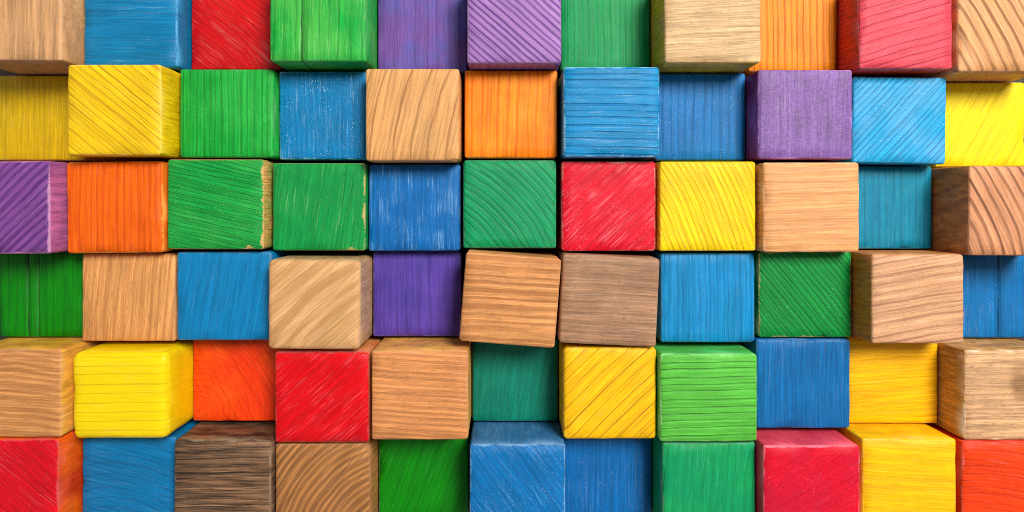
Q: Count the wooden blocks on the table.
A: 66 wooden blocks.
